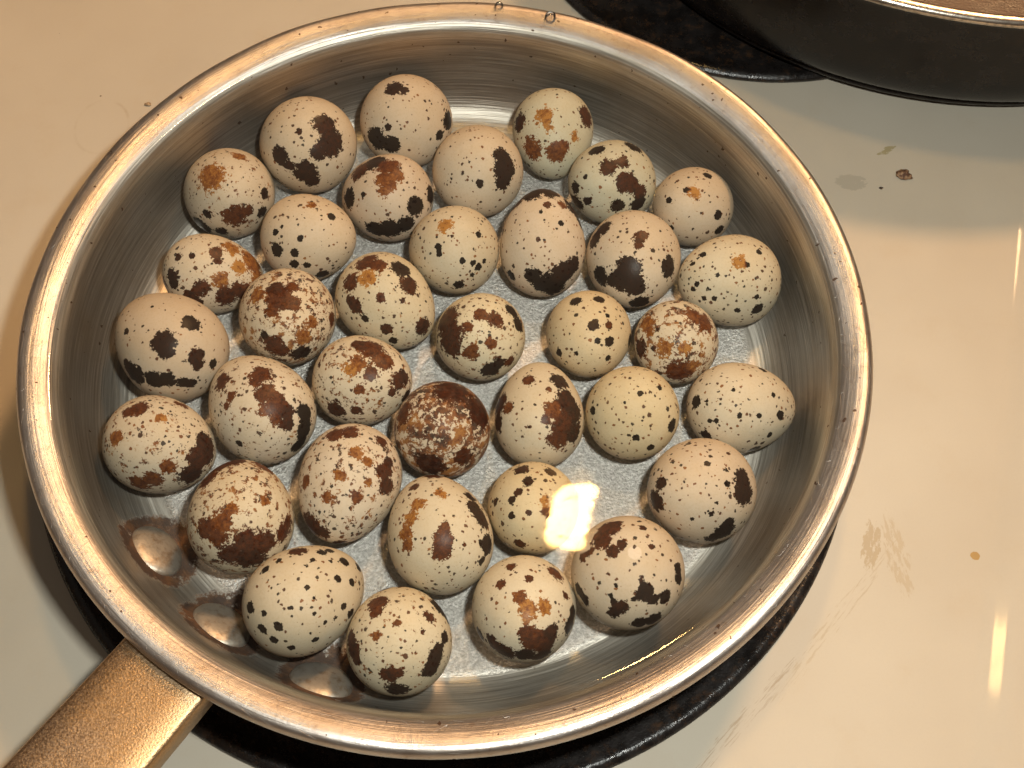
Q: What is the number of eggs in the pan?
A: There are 36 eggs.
